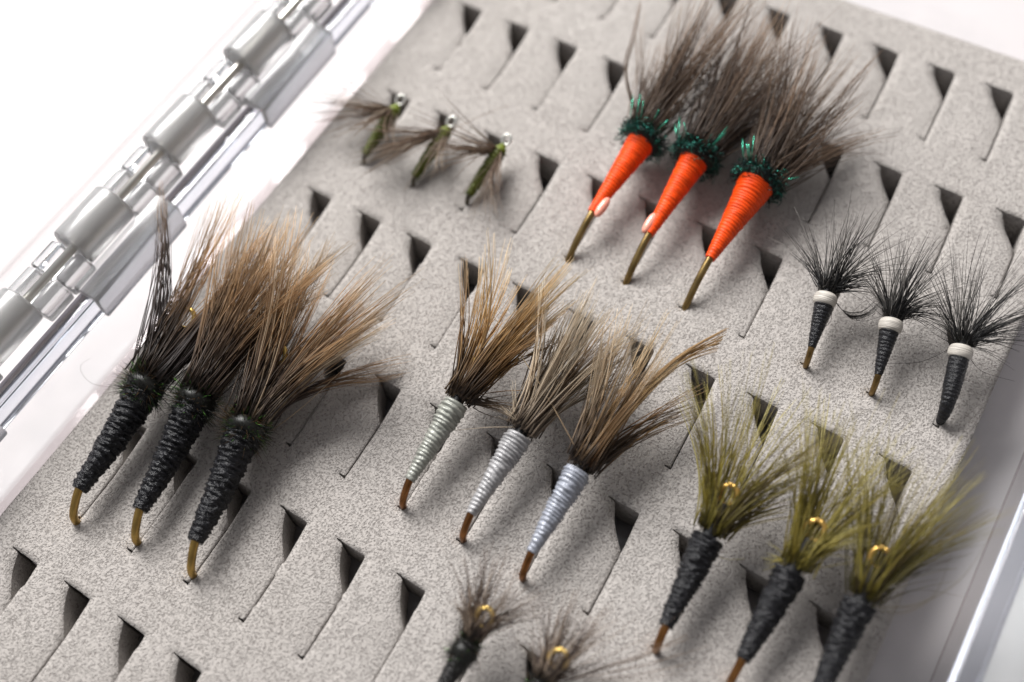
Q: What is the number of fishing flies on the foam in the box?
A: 20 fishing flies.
